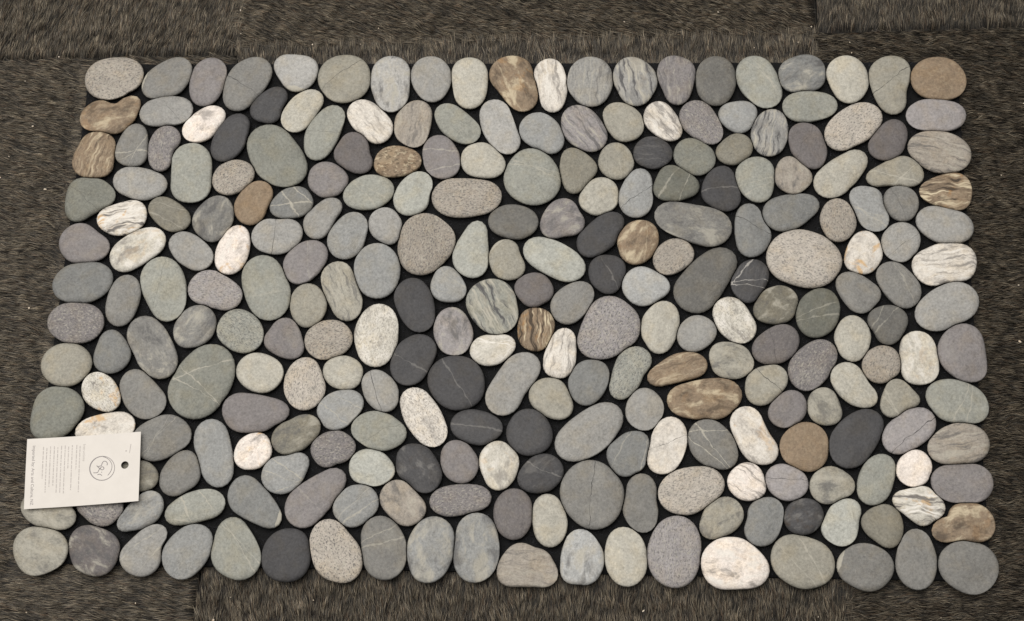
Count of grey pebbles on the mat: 199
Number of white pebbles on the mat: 25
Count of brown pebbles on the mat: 13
